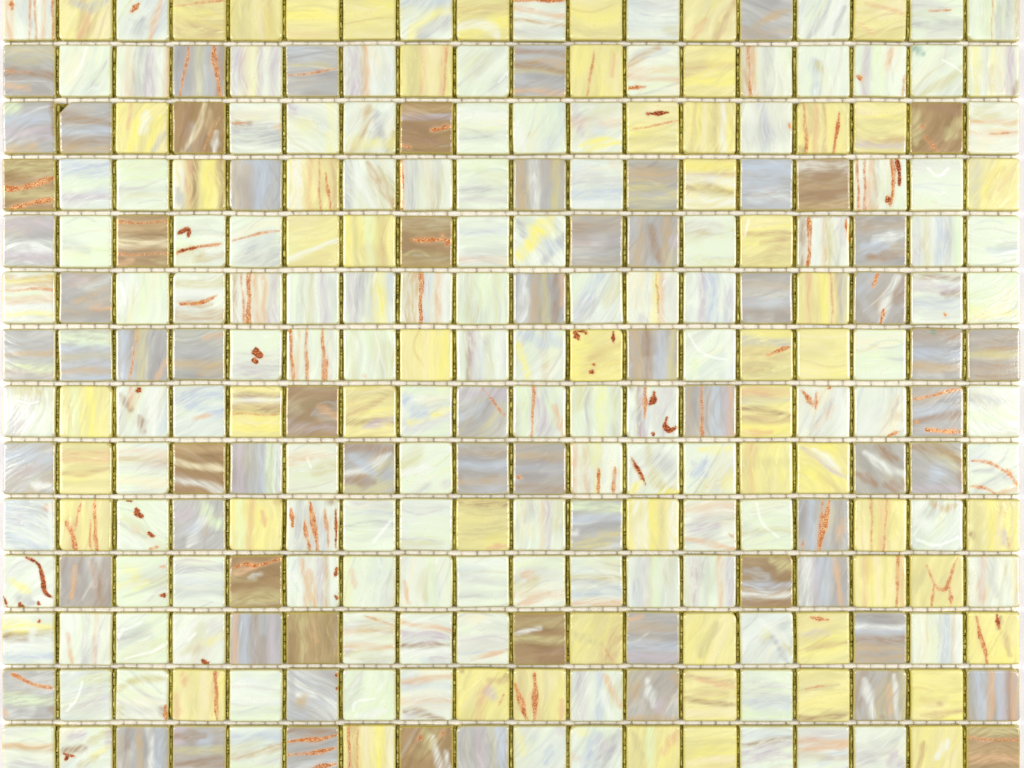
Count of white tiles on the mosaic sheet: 126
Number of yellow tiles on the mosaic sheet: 58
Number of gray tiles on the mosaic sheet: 53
